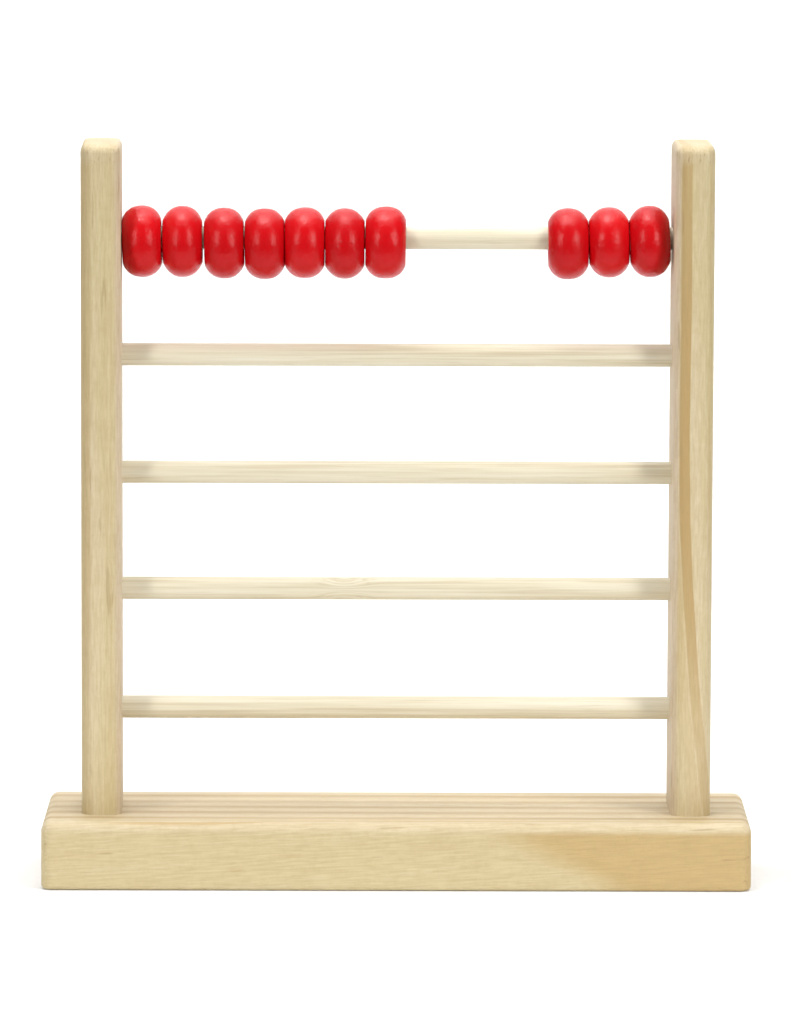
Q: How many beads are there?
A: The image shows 10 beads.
